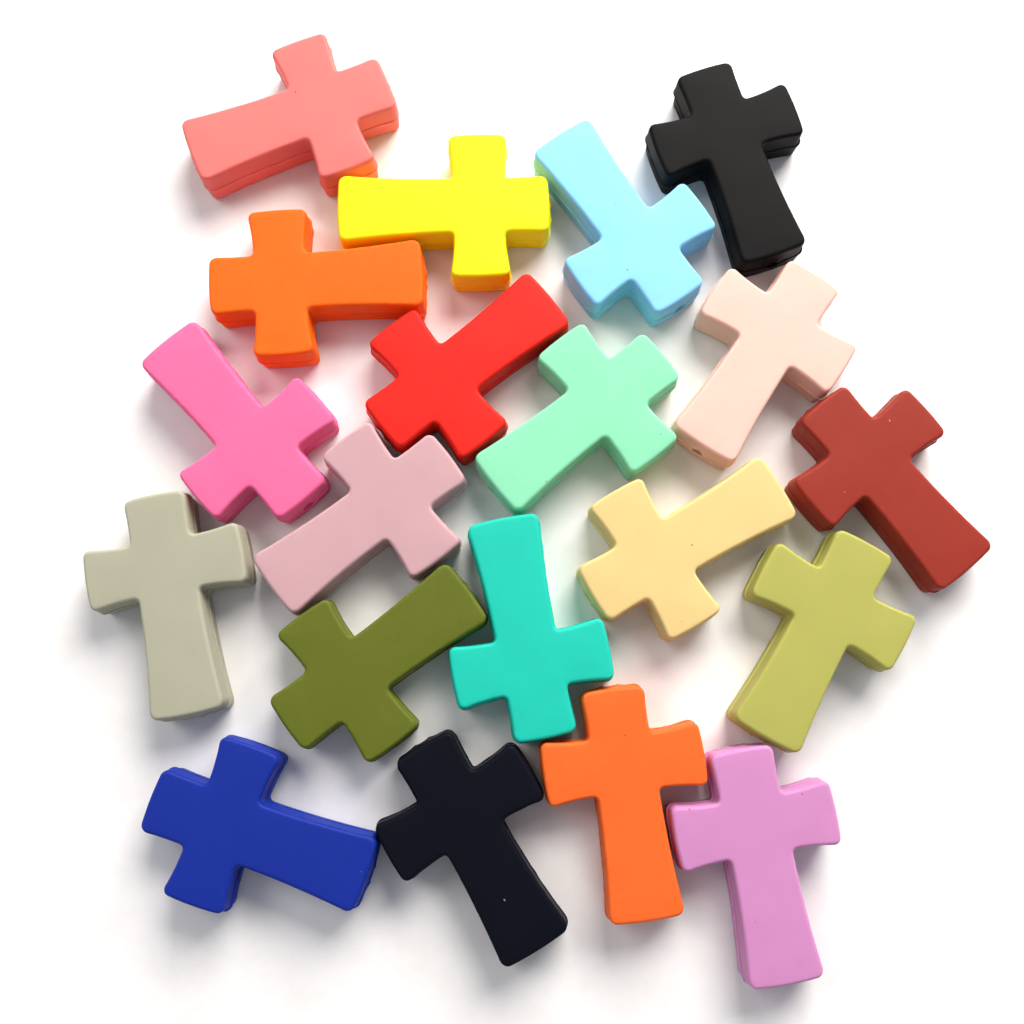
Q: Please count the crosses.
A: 20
